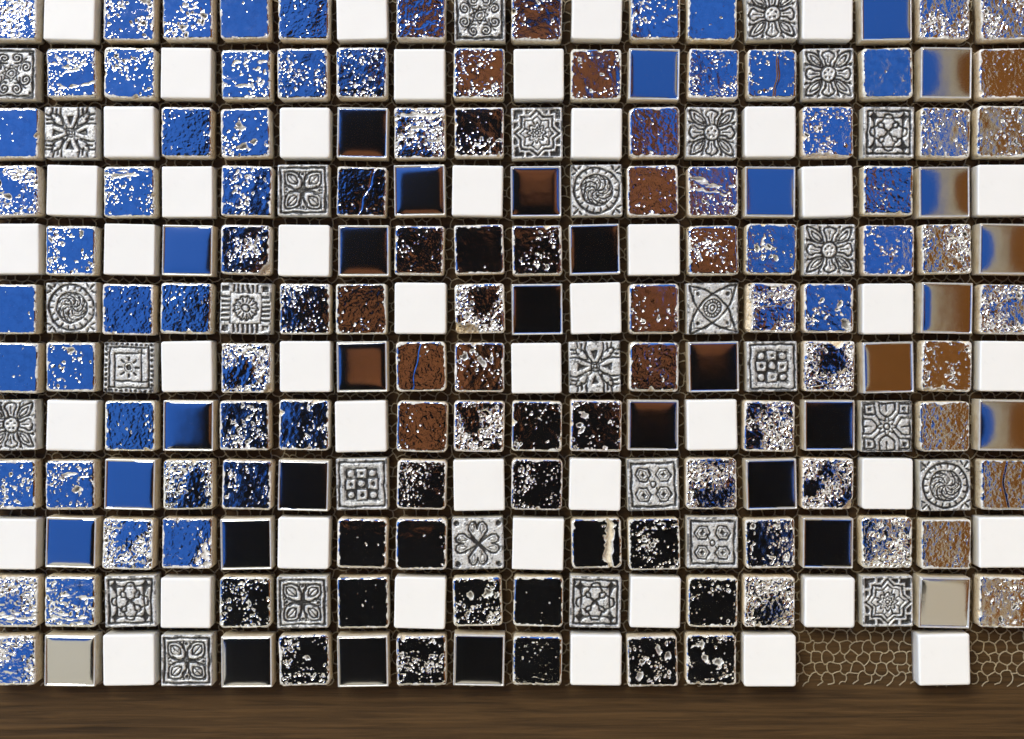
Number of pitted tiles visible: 107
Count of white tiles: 45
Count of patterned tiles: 29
